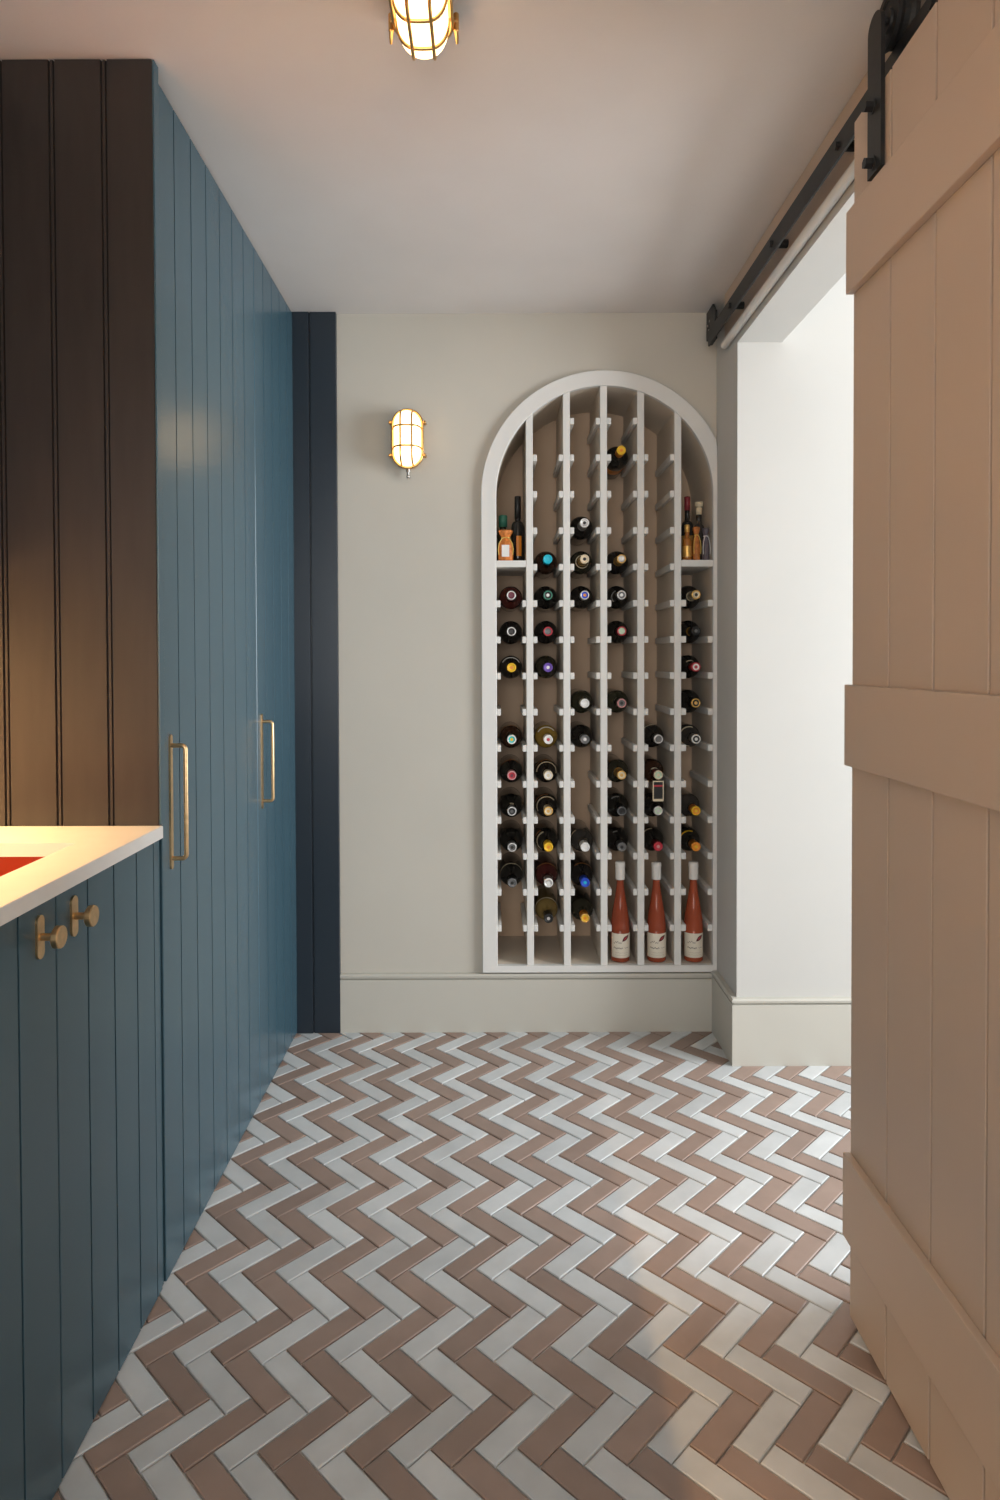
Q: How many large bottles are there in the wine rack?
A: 48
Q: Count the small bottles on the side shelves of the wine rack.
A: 5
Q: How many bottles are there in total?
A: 53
